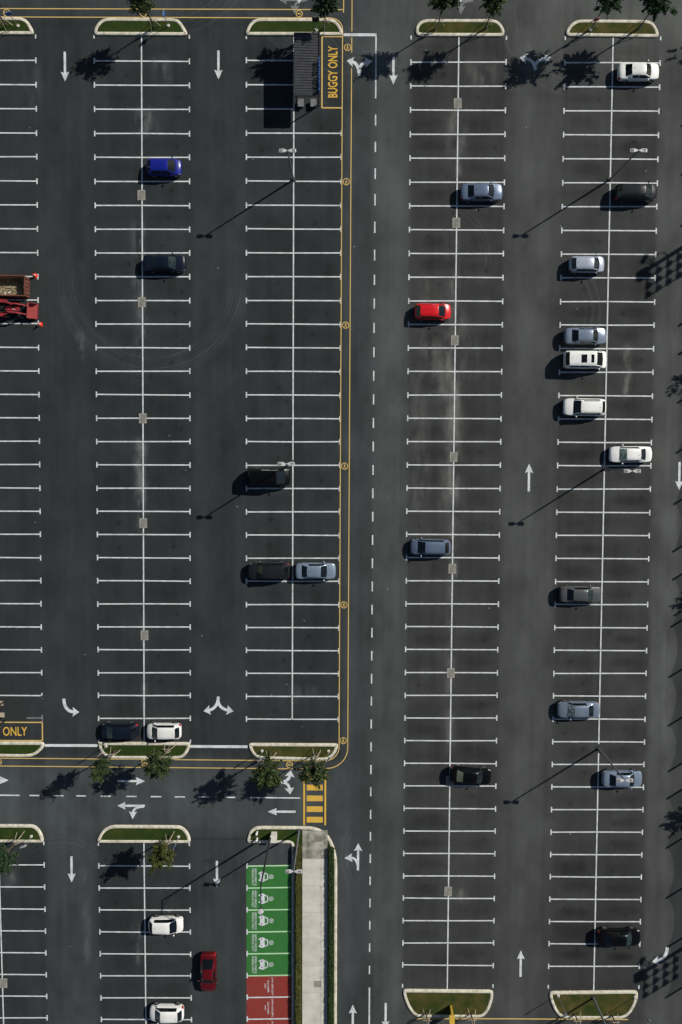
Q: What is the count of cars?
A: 25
